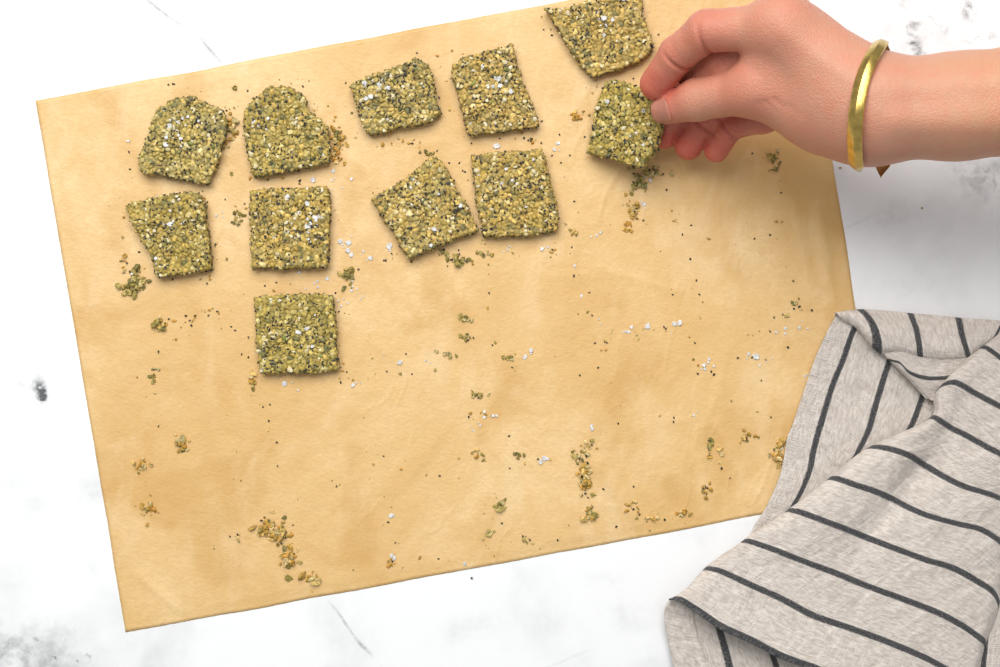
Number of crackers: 11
